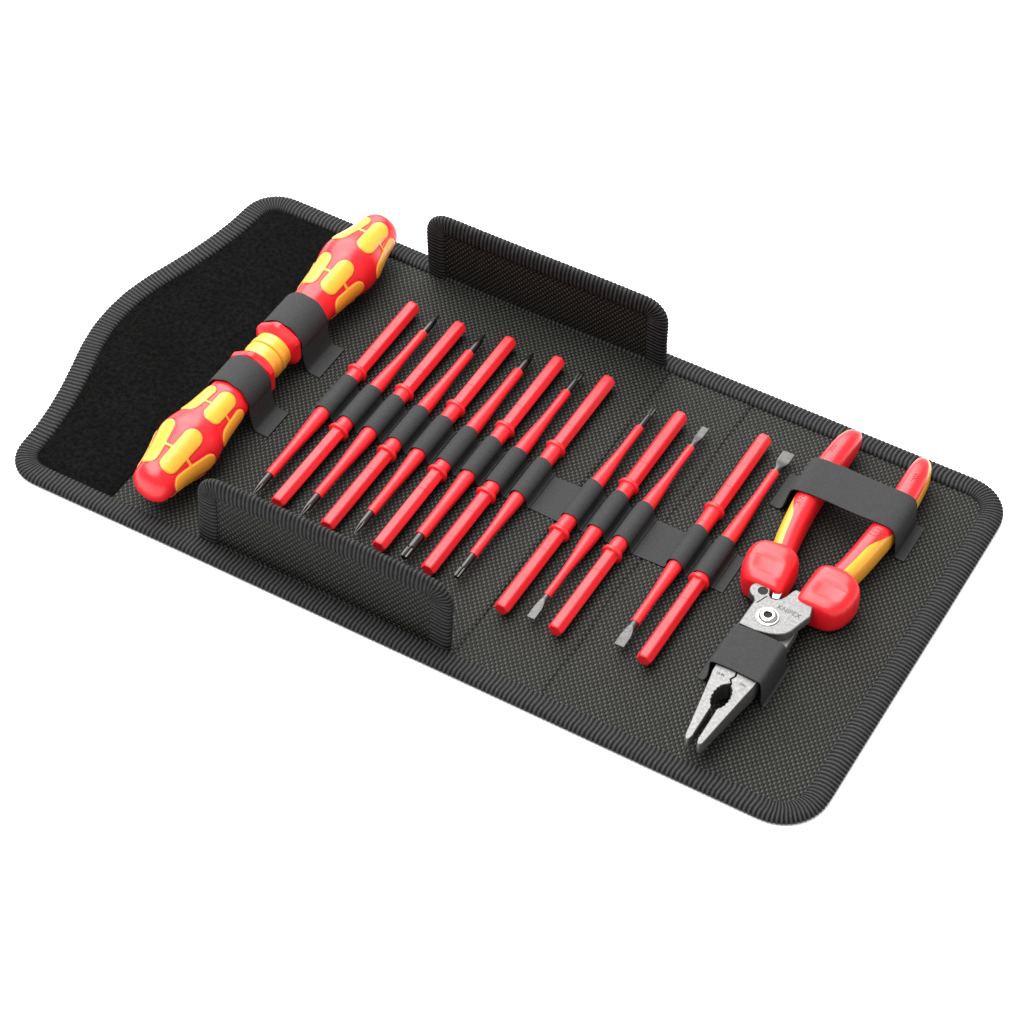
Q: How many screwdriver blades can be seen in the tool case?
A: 14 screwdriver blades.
